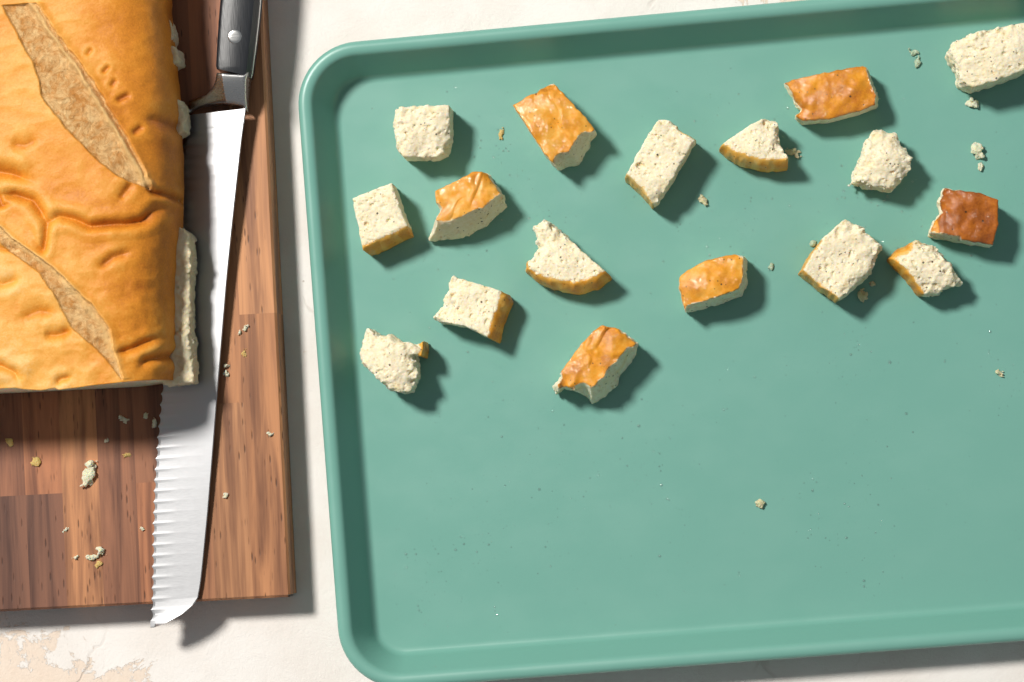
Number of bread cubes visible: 17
